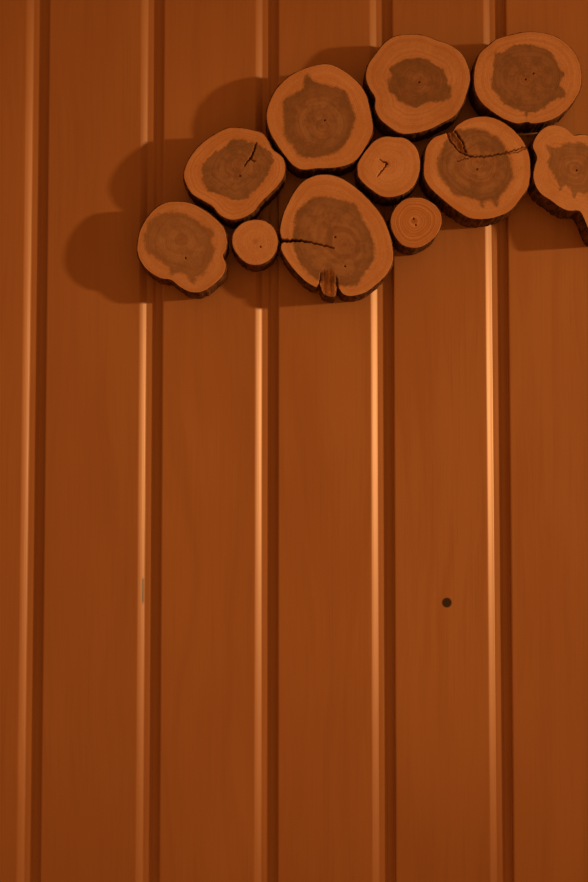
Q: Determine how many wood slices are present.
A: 11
